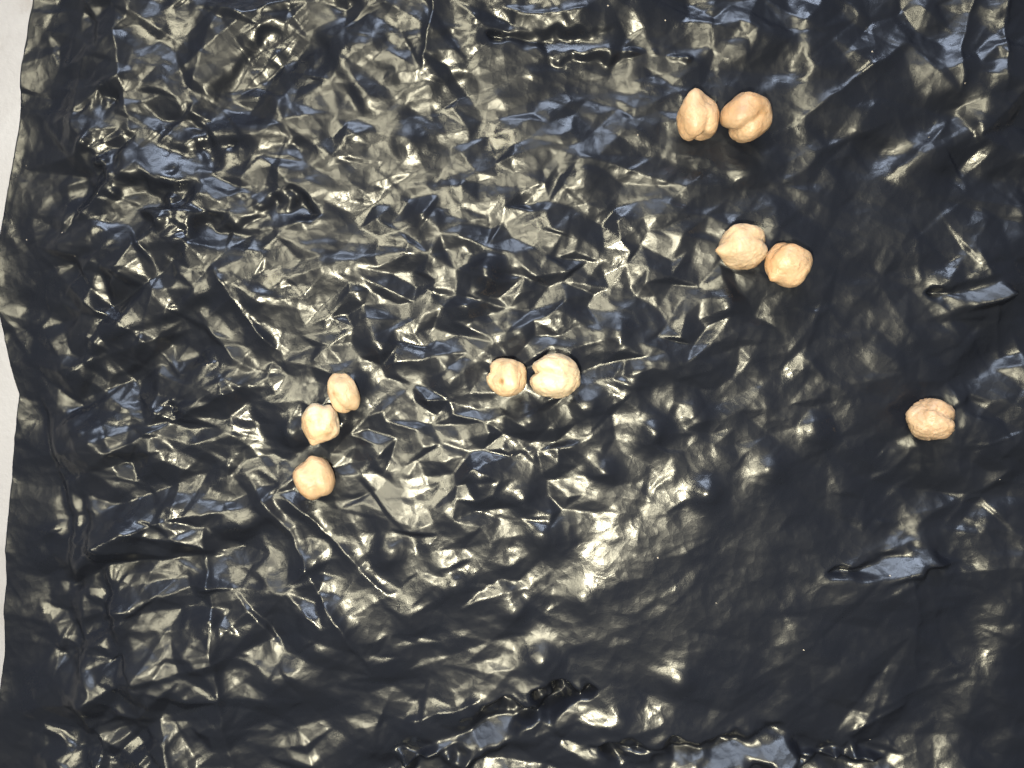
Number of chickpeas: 10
